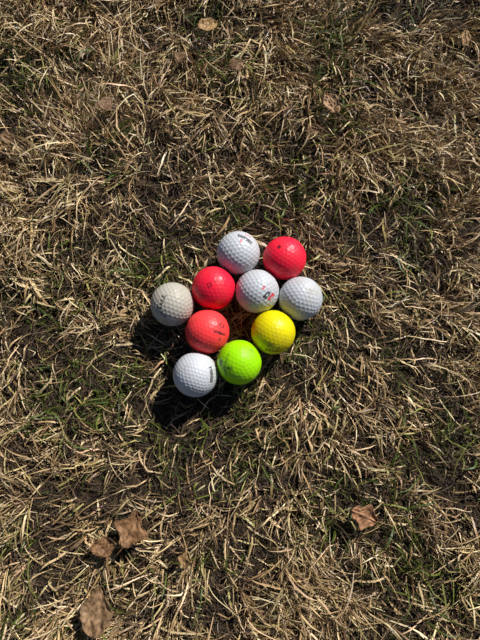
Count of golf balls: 10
